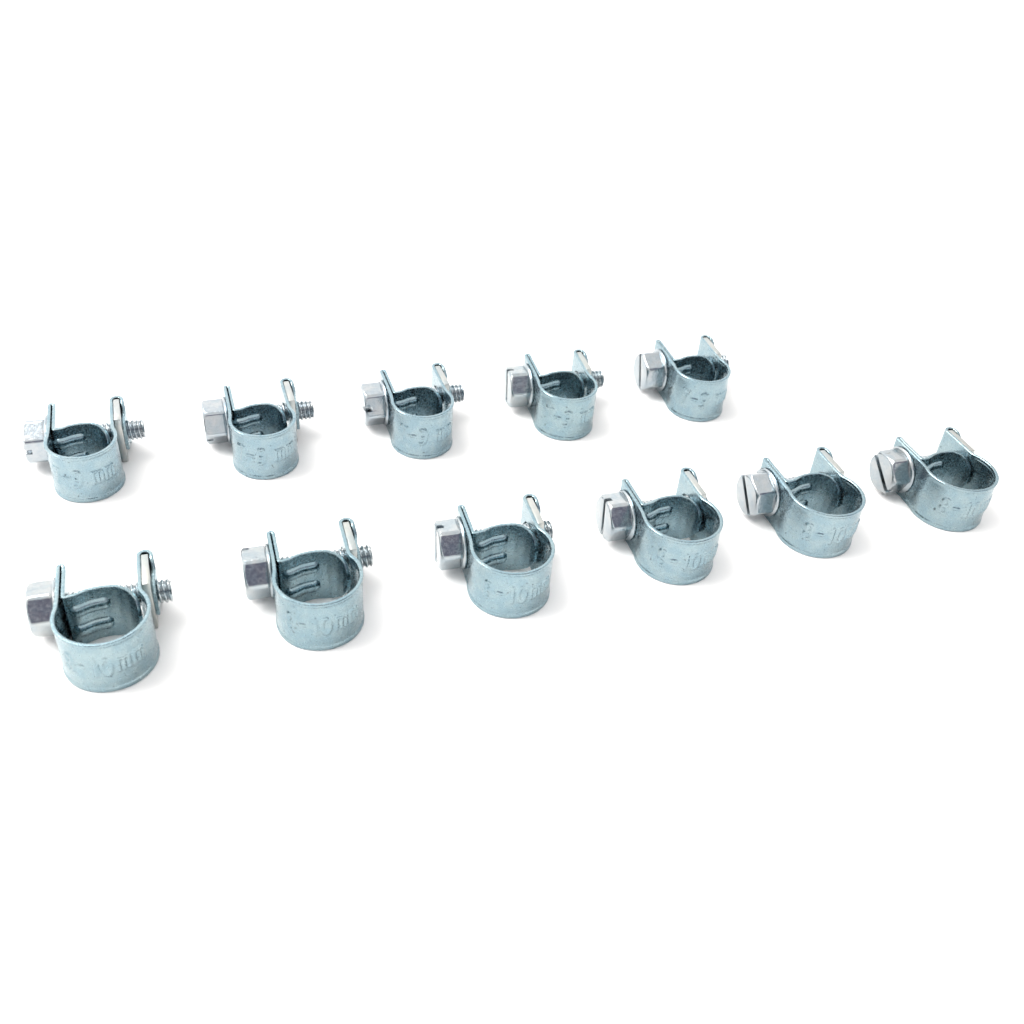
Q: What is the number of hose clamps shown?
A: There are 11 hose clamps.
